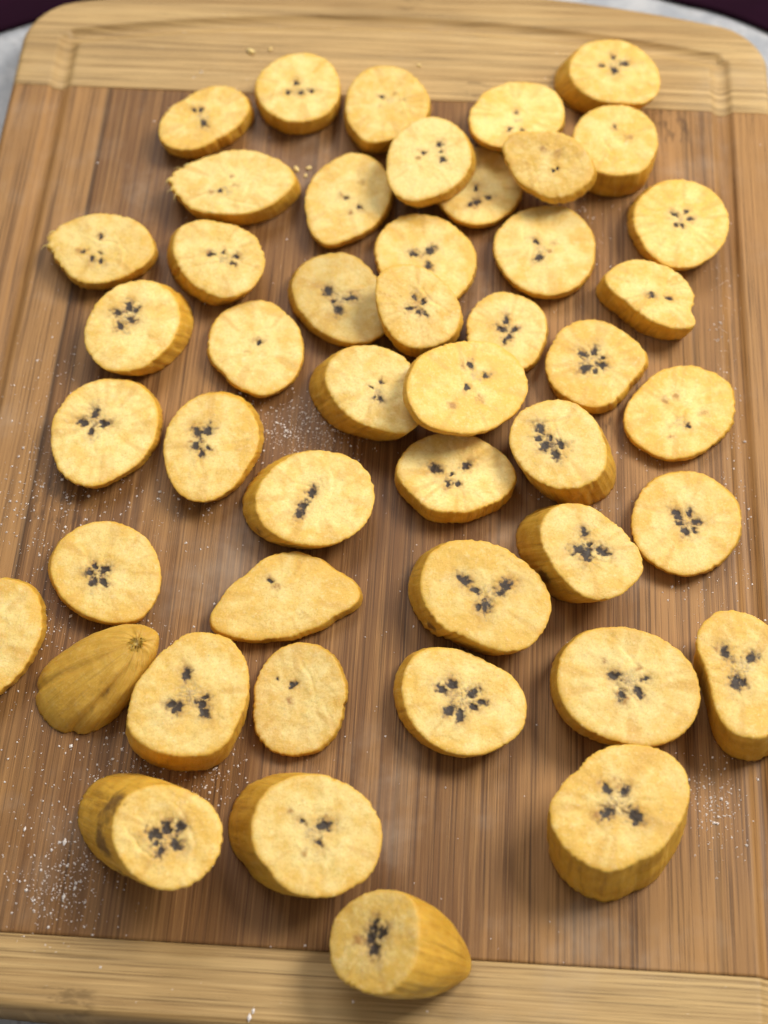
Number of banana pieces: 47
